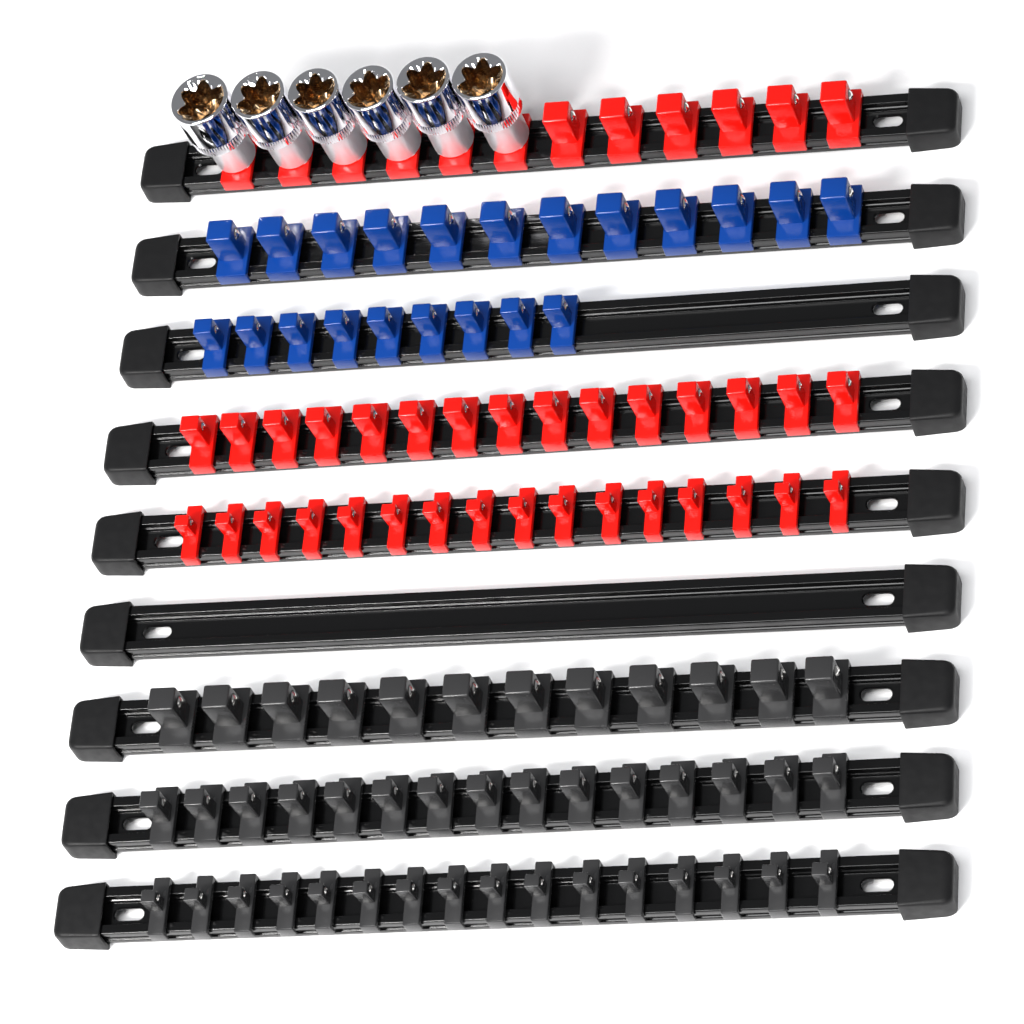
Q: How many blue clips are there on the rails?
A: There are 21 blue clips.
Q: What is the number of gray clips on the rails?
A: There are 43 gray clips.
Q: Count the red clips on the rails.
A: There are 43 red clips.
